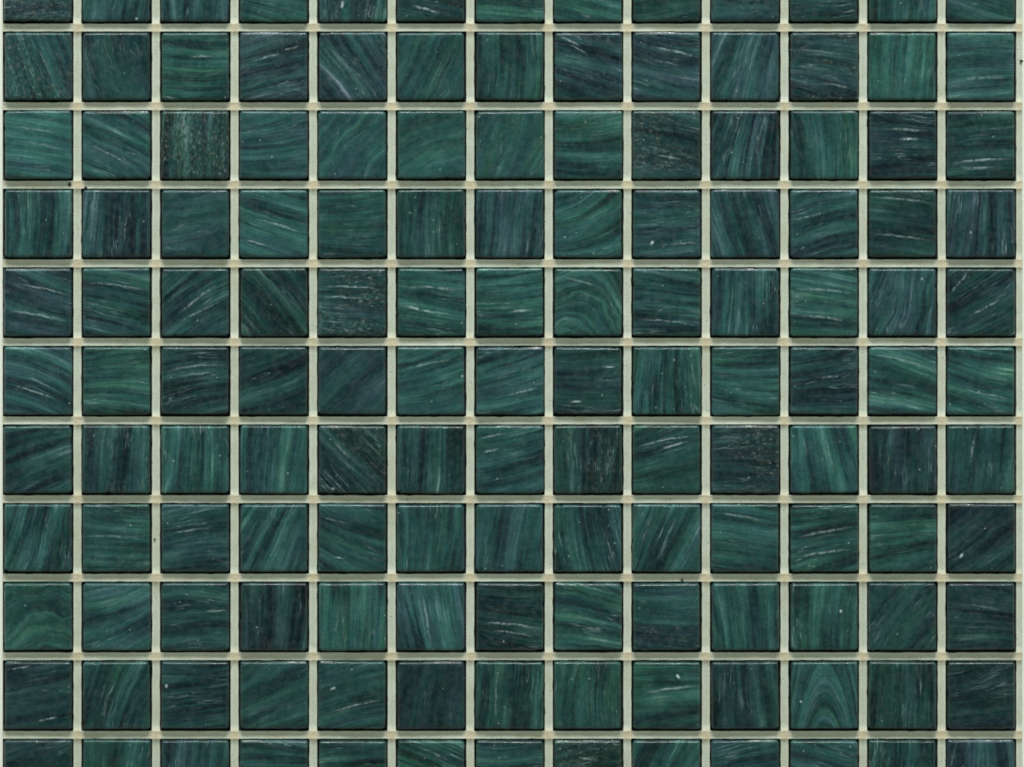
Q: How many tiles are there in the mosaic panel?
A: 143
